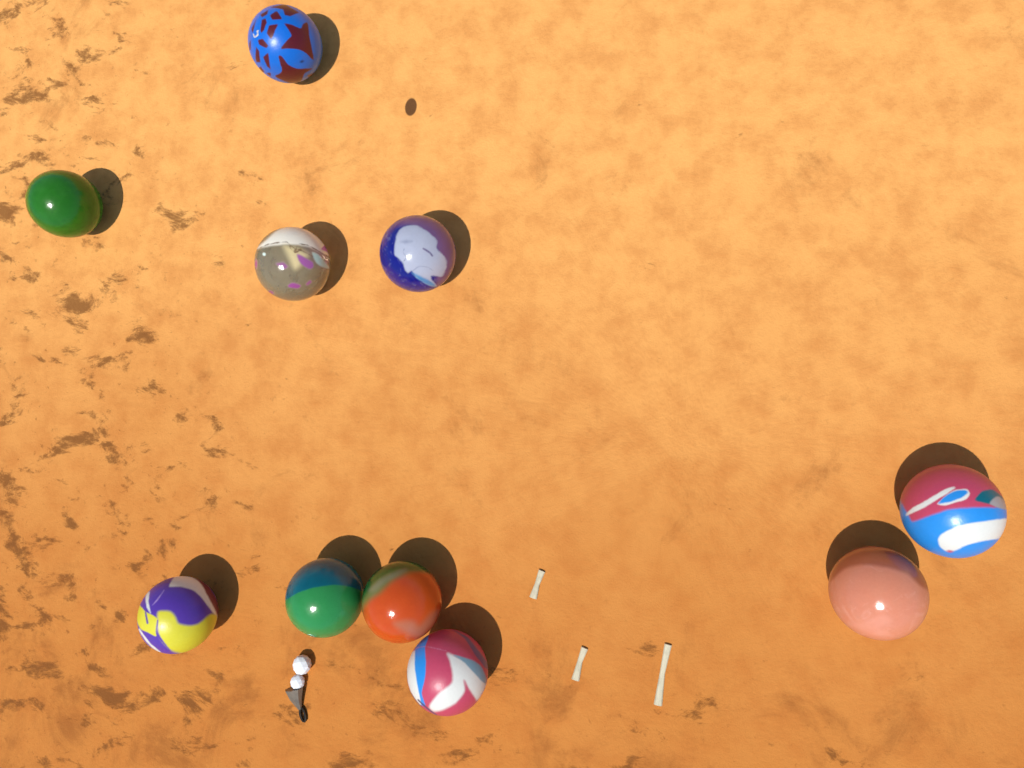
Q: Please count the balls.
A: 10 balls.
